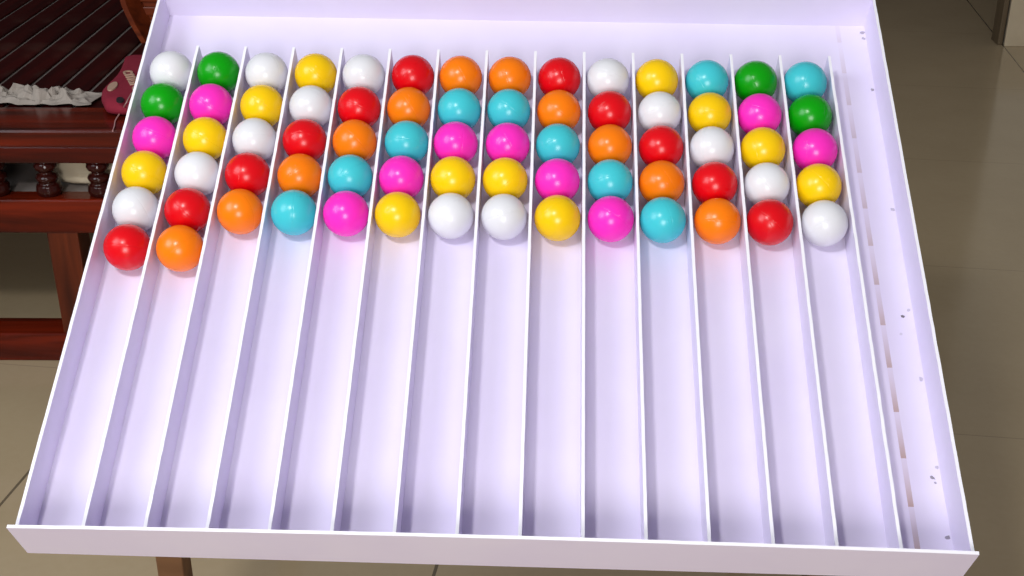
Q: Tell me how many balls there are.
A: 72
